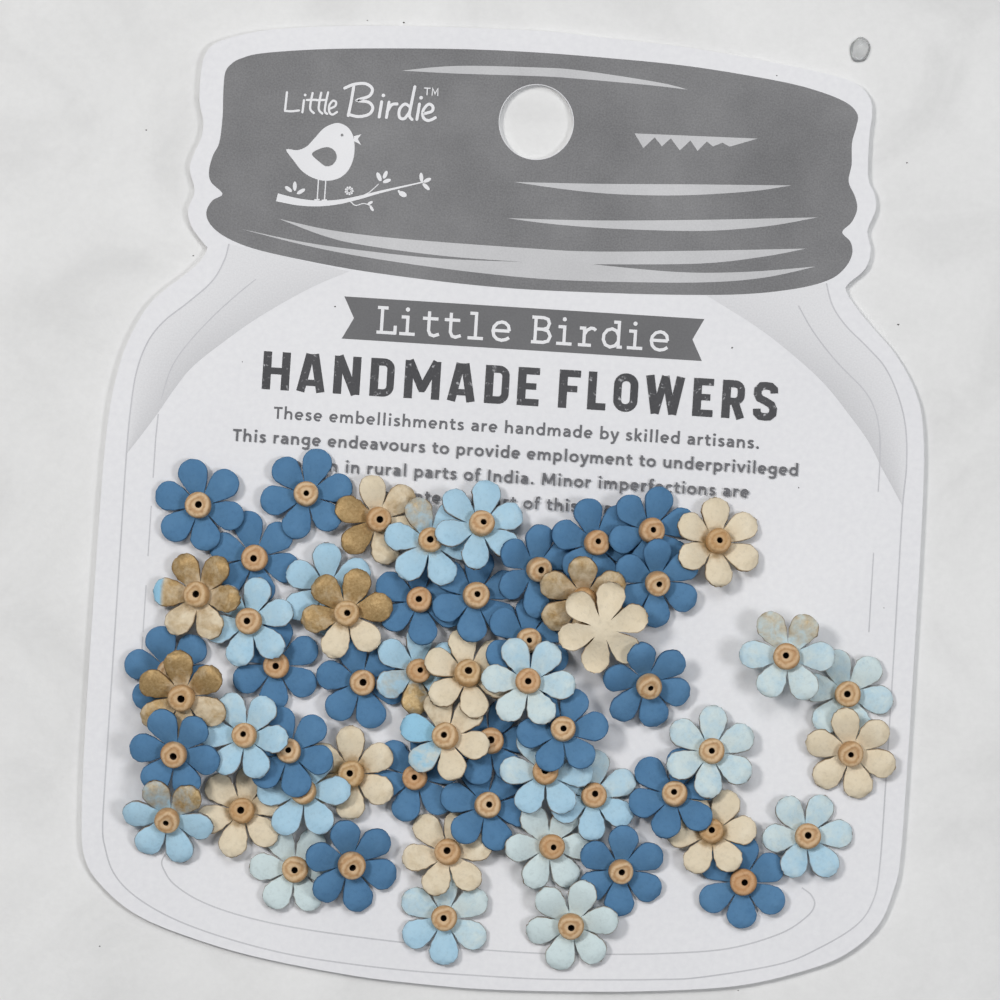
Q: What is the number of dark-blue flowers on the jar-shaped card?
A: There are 24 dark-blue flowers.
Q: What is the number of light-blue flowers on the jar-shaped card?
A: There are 19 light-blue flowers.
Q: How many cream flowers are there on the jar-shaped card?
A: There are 14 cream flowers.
